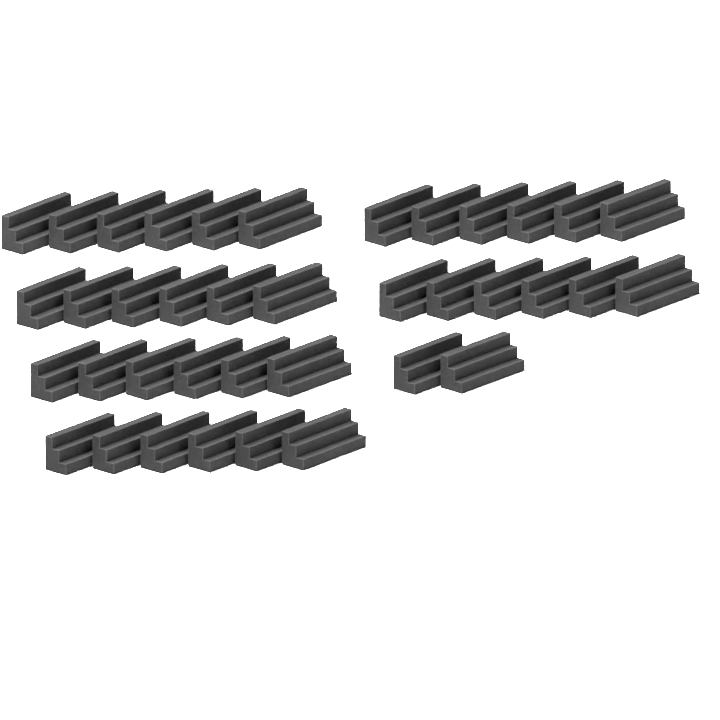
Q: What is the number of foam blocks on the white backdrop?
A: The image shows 38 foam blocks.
